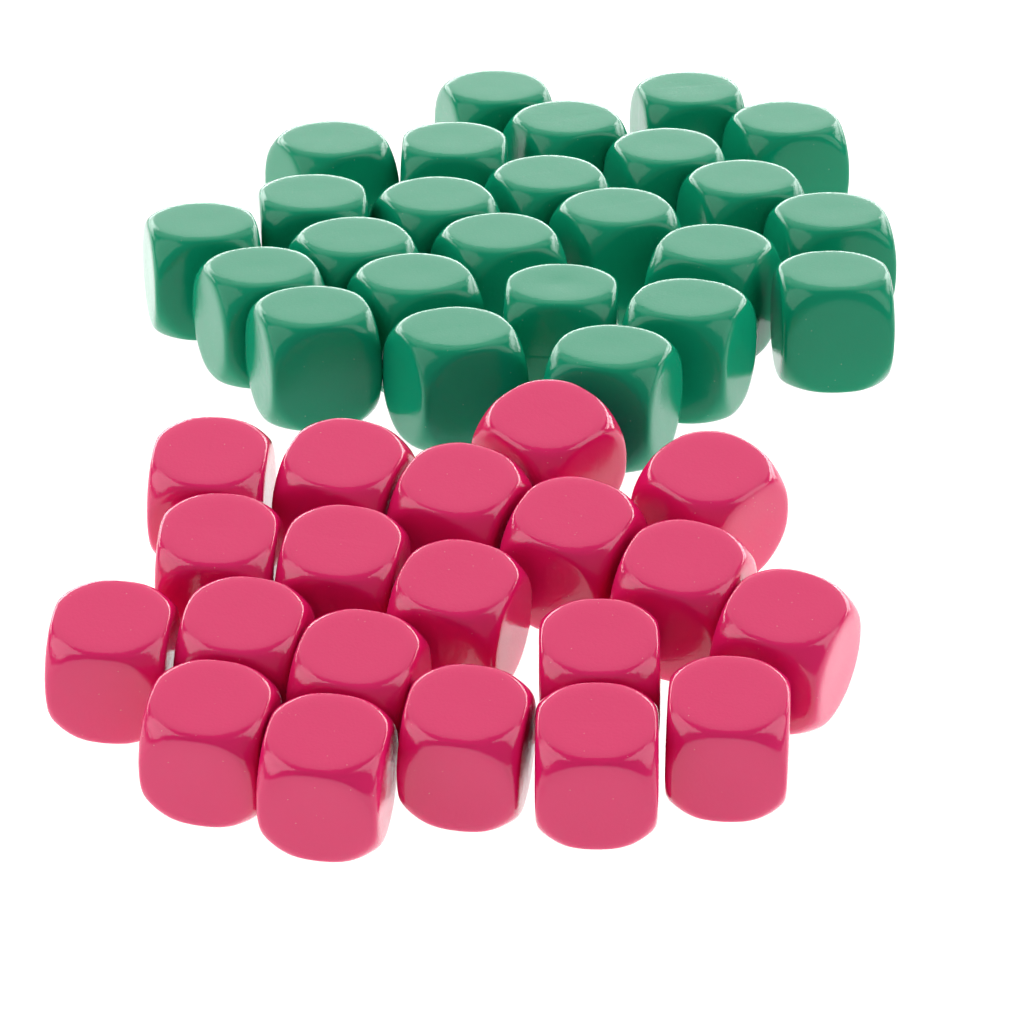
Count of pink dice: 20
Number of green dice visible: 25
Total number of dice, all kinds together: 45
